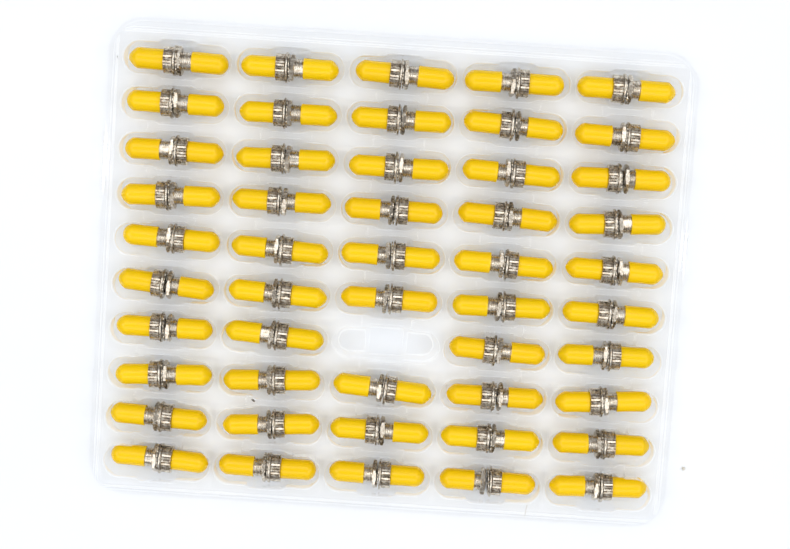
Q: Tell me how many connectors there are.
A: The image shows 49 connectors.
